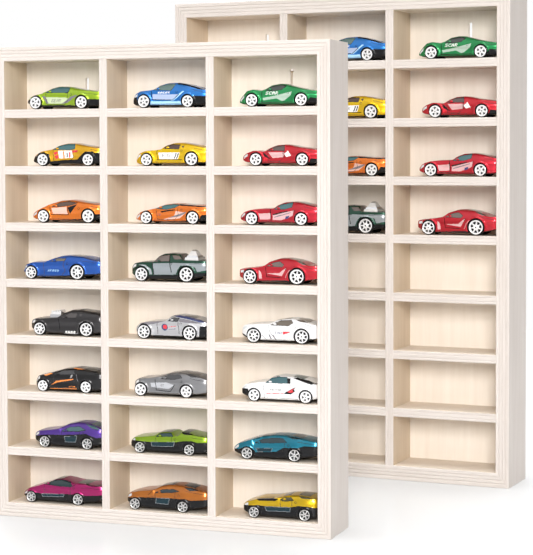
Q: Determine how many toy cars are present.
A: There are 32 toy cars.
